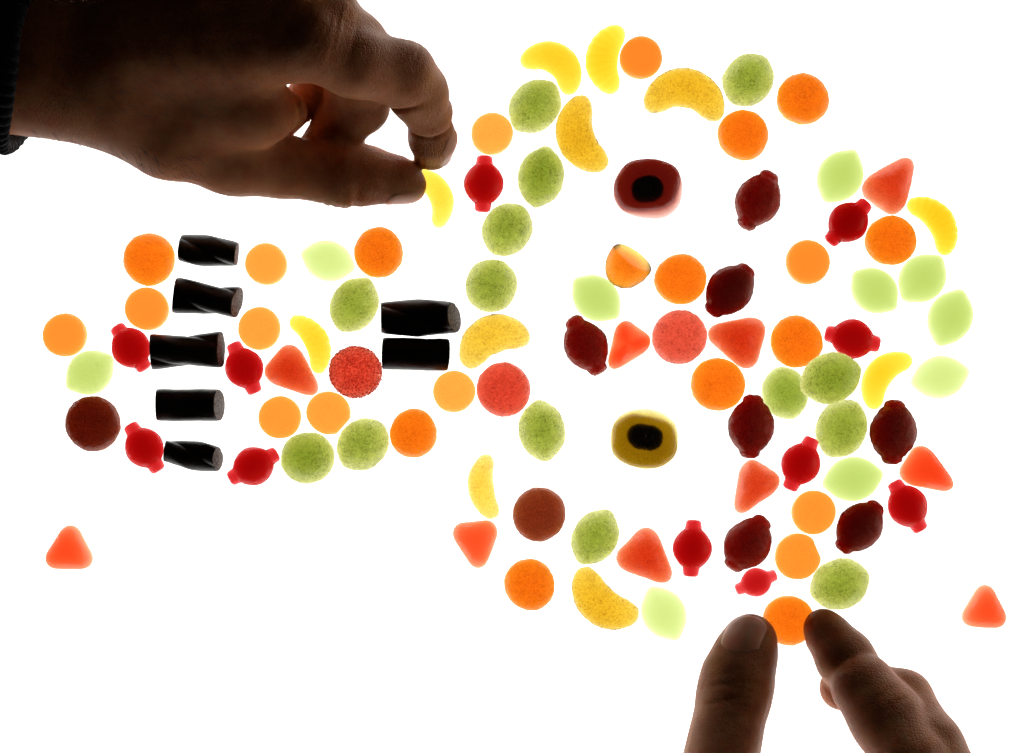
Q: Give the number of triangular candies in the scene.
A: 10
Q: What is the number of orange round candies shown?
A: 24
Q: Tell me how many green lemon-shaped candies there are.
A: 24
